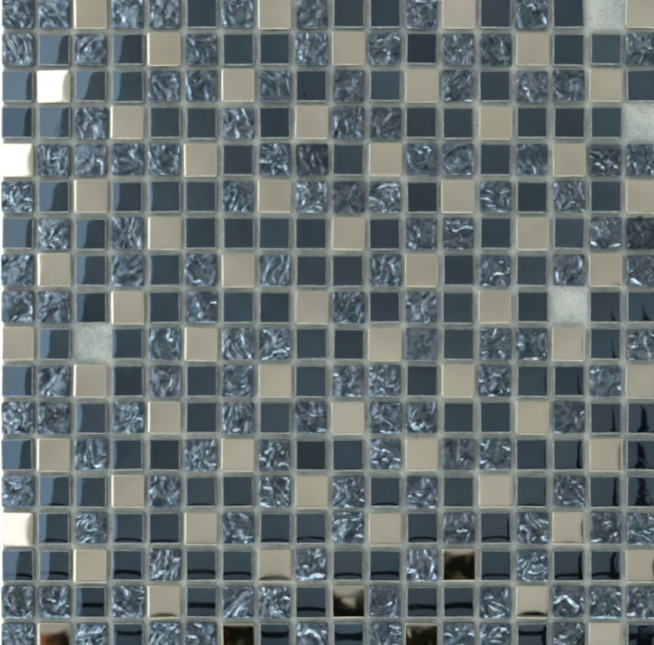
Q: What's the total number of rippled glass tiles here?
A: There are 128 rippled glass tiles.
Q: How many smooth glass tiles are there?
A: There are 127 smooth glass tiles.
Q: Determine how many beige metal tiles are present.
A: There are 65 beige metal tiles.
